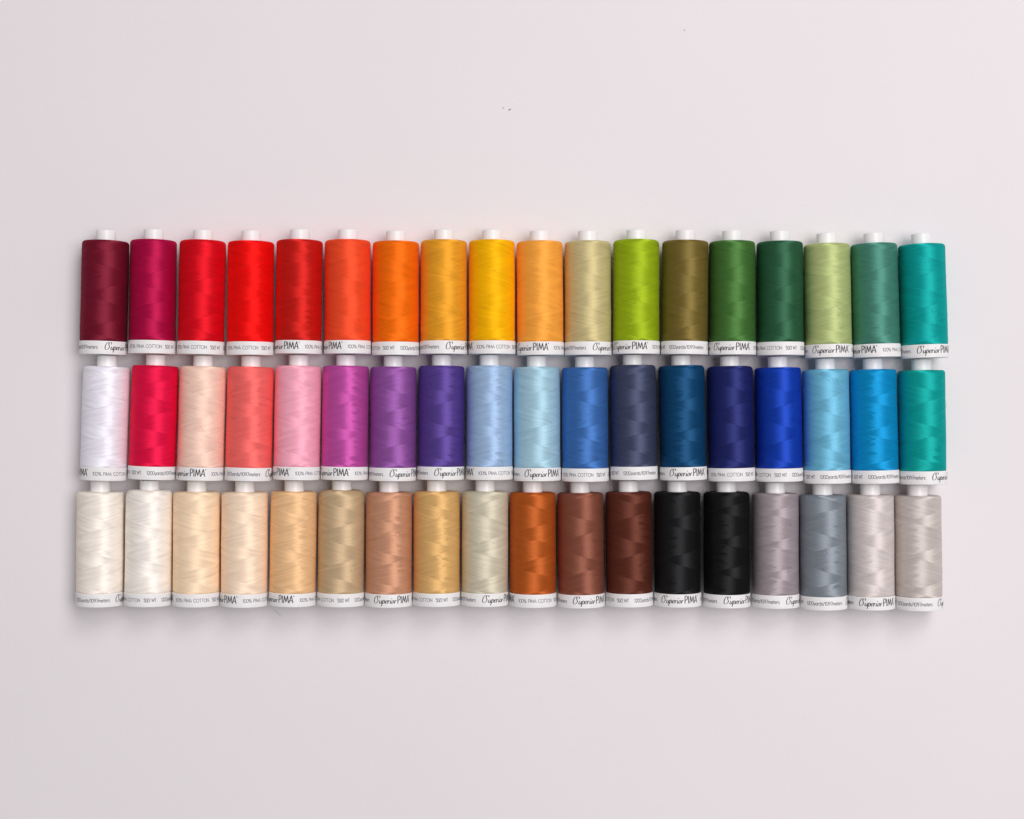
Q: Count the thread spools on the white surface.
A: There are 54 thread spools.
